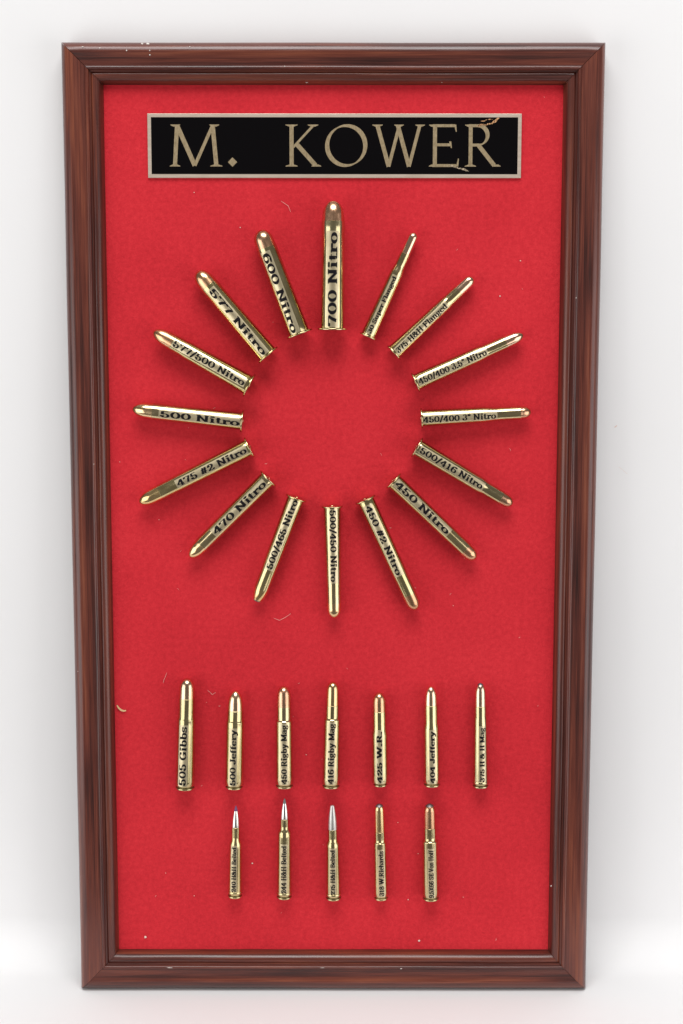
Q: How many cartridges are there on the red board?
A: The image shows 28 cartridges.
